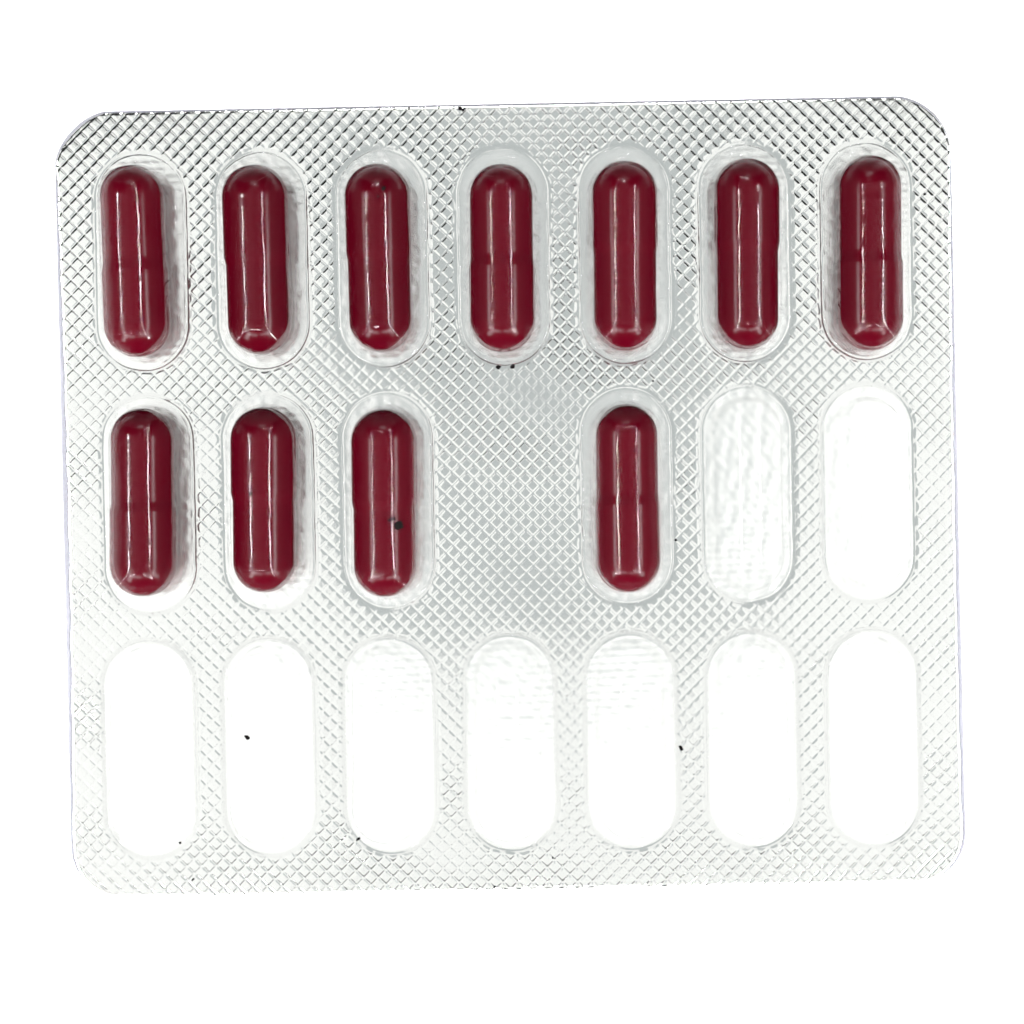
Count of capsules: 11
